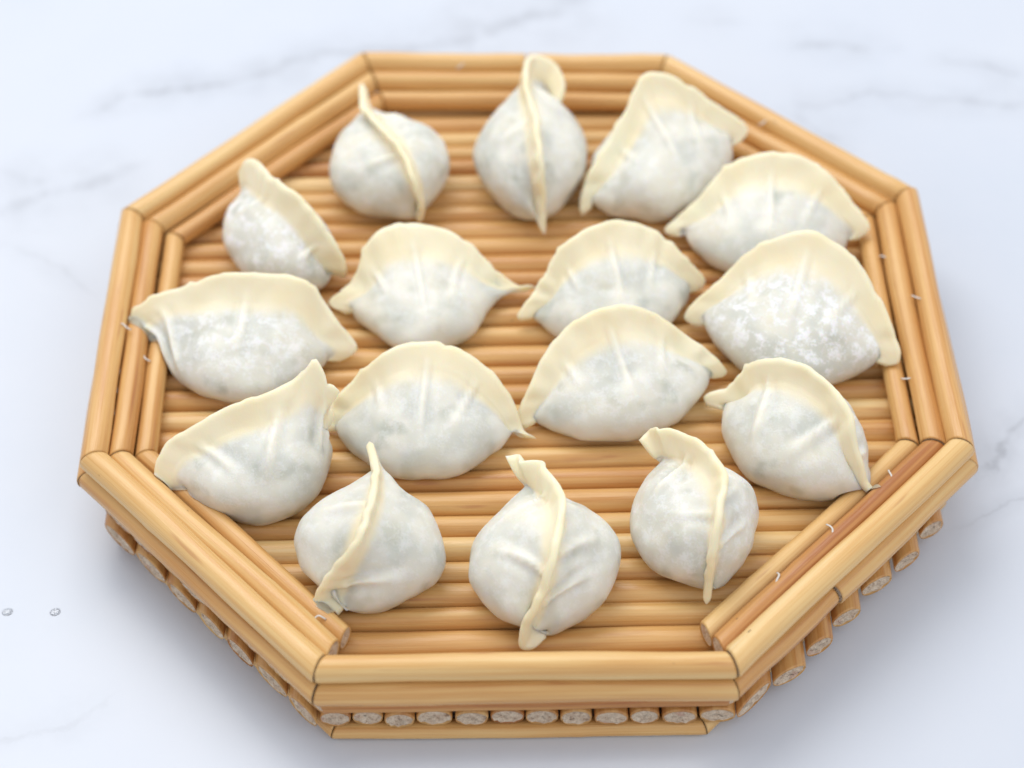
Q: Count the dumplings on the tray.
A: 16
